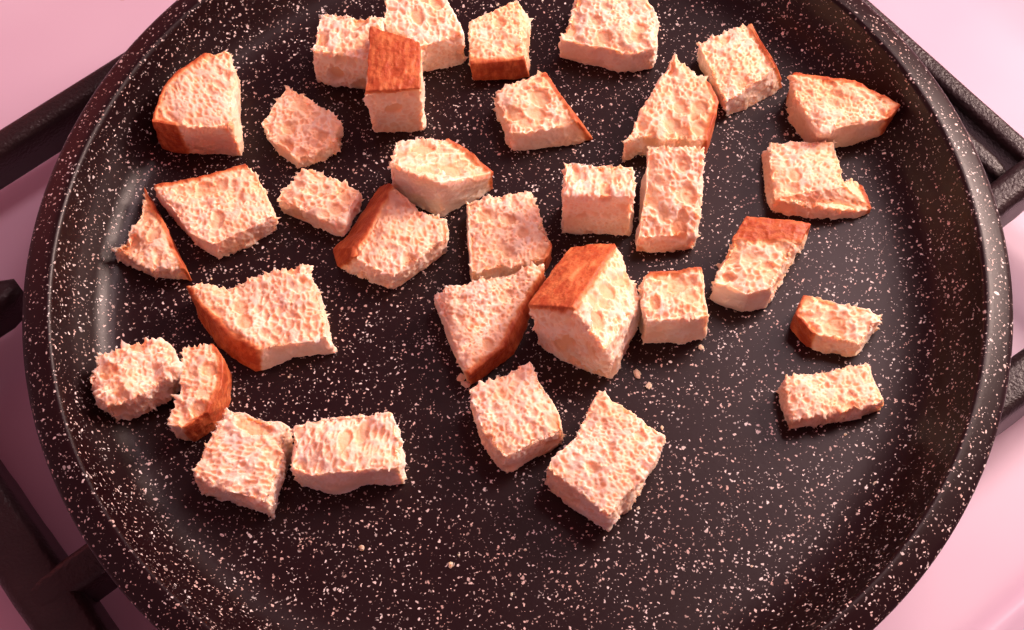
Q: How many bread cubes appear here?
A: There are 33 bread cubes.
